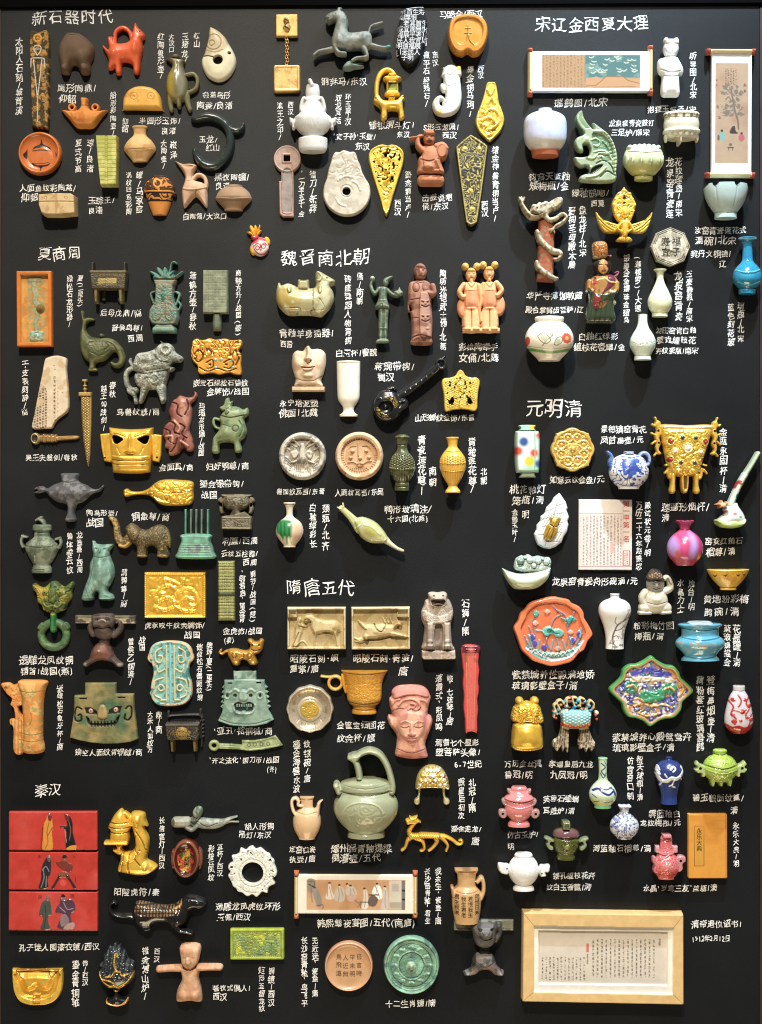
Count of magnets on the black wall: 146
